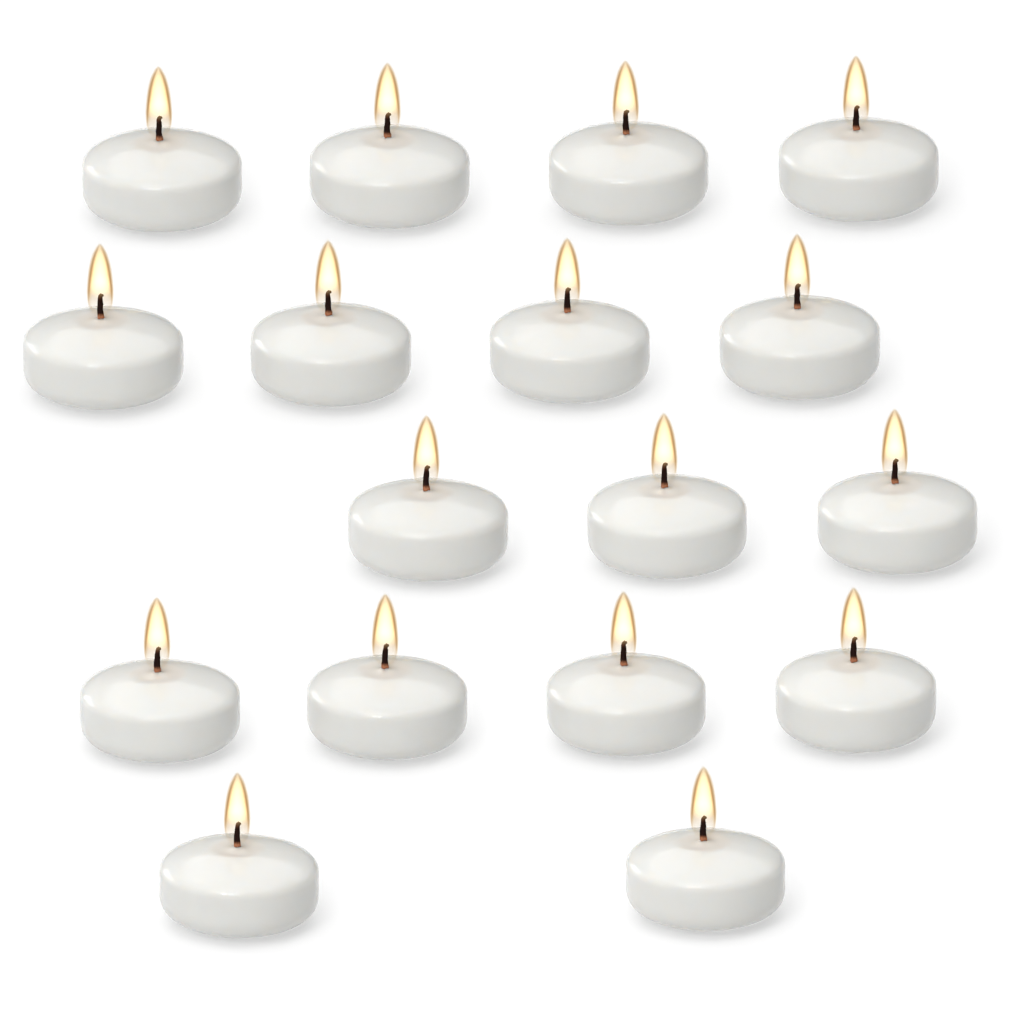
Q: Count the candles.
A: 17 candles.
